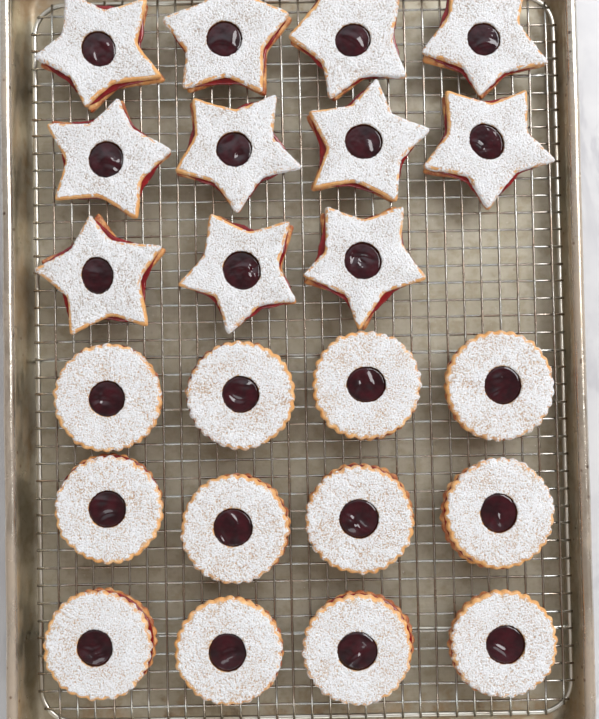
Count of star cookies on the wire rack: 11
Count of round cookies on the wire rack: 12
